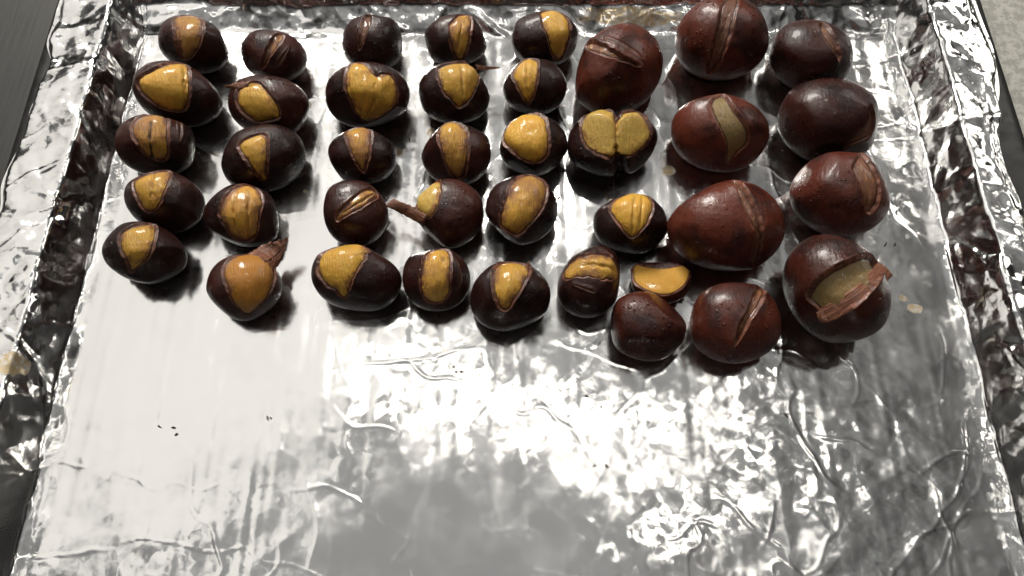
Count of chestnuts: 39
